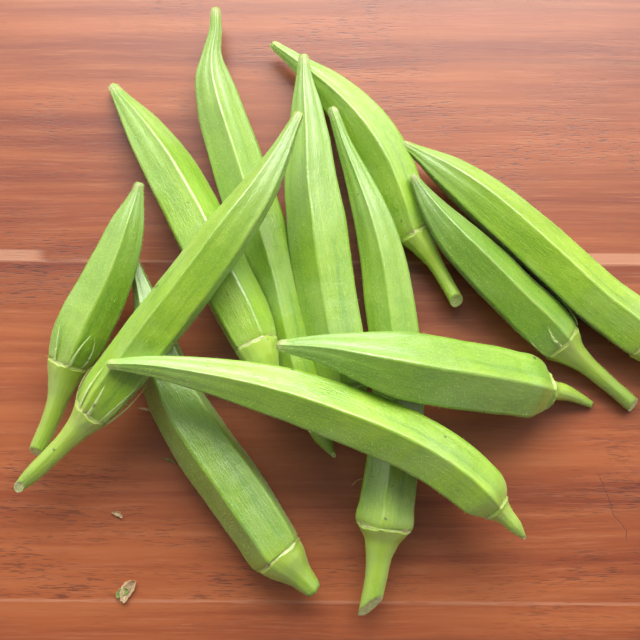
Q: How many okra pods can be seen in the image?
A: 12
